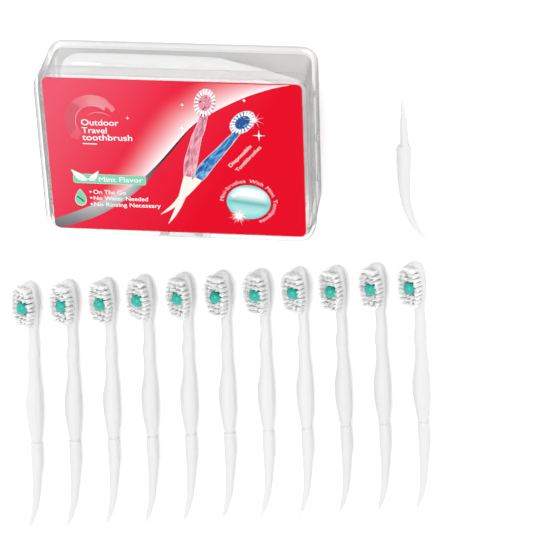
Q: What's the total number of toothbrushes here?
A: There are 11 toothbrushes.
